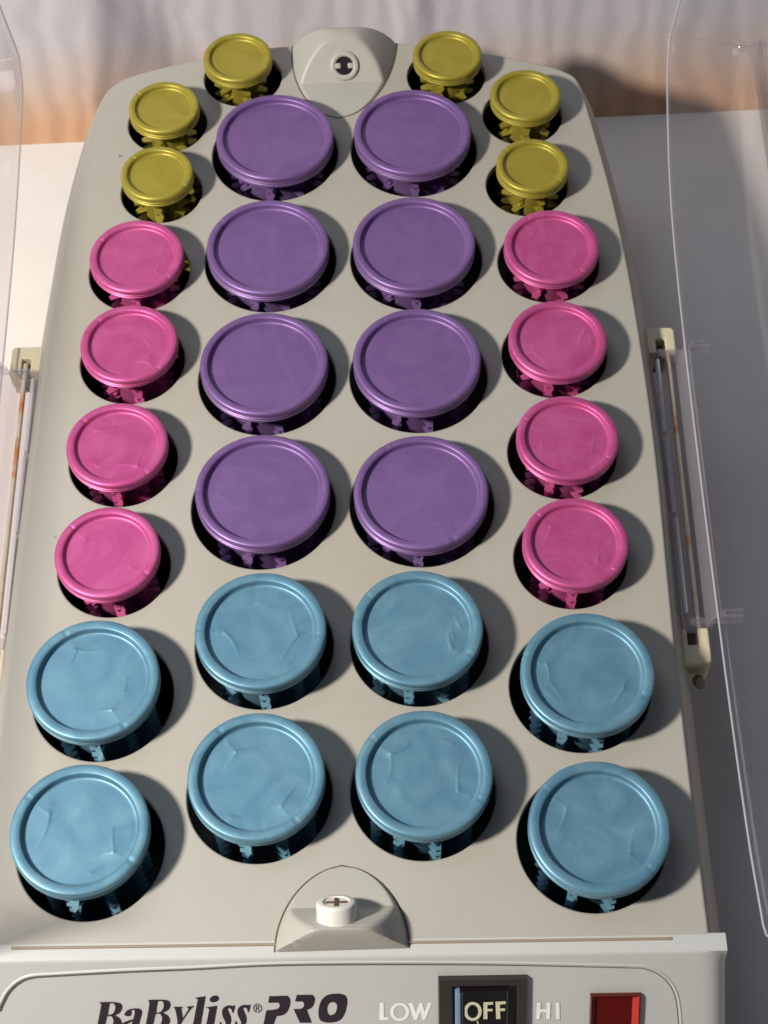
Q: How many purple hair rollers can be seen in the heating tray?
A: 8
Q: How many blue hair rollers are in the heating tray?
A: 8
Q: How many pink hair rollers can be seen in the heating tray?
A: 8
